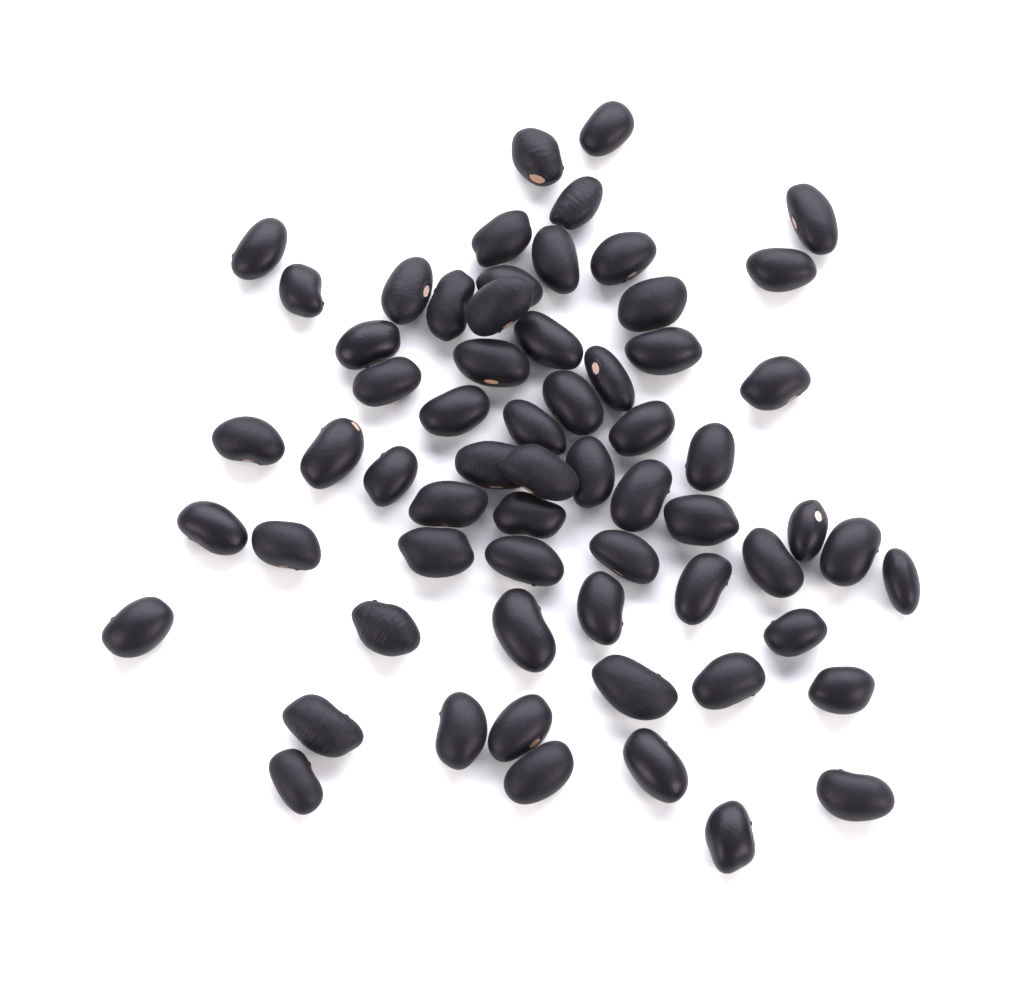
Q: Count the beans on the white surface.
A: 63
